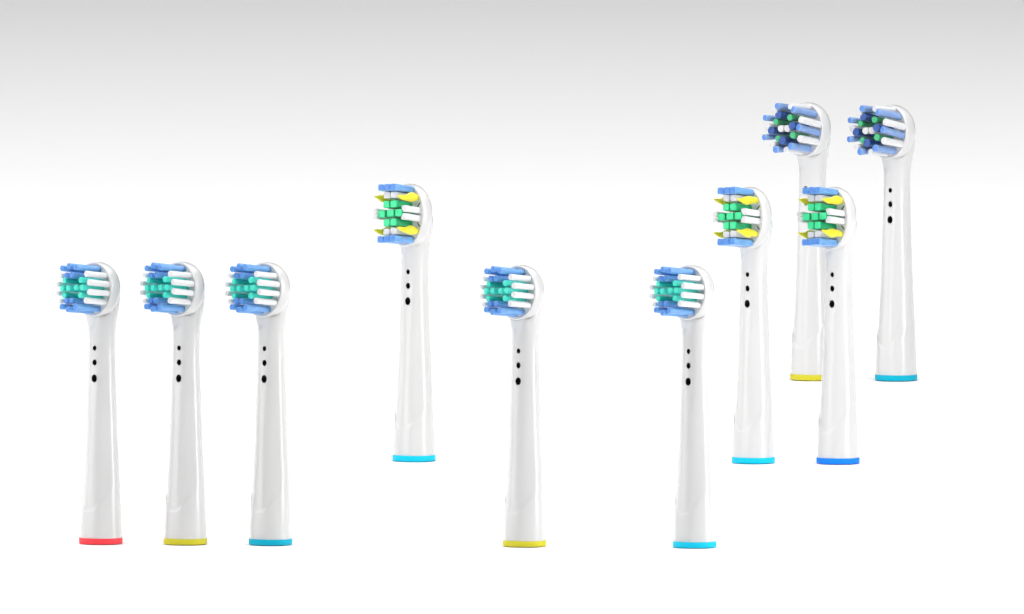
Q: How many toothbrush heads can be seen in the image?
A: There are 10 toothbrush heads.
